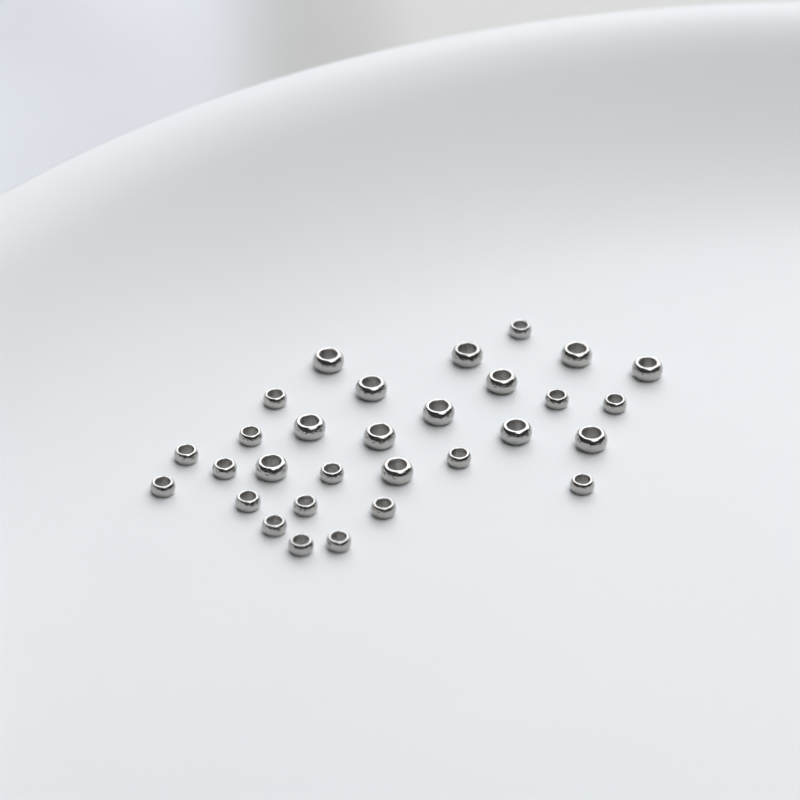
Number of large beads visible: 13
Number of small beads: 17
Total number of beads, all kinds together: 30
